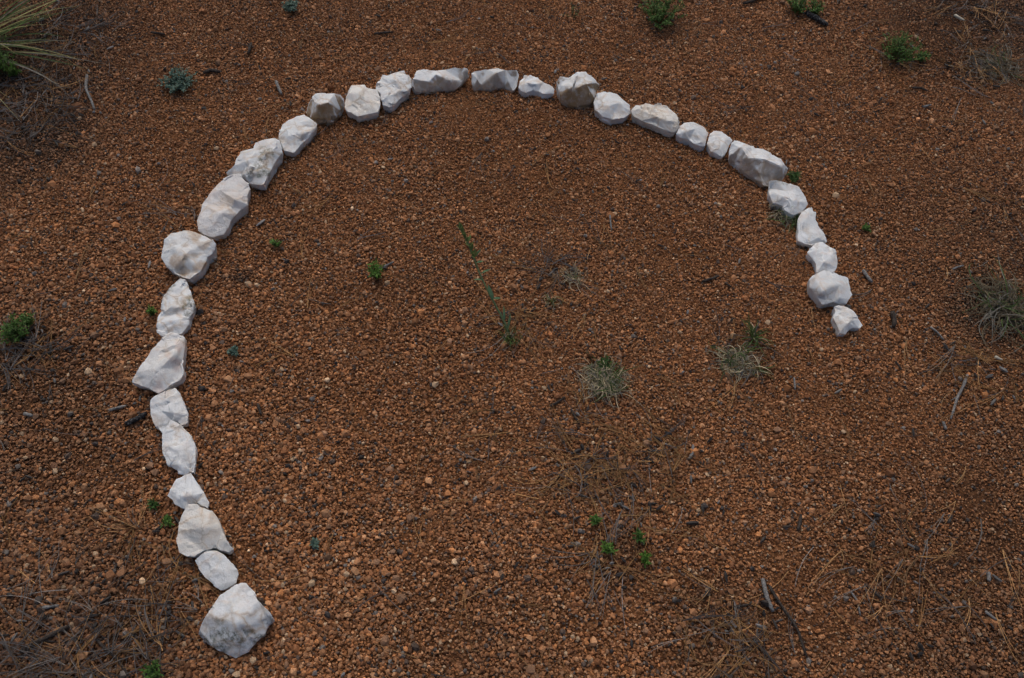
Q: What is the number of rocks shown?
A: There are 29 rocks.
